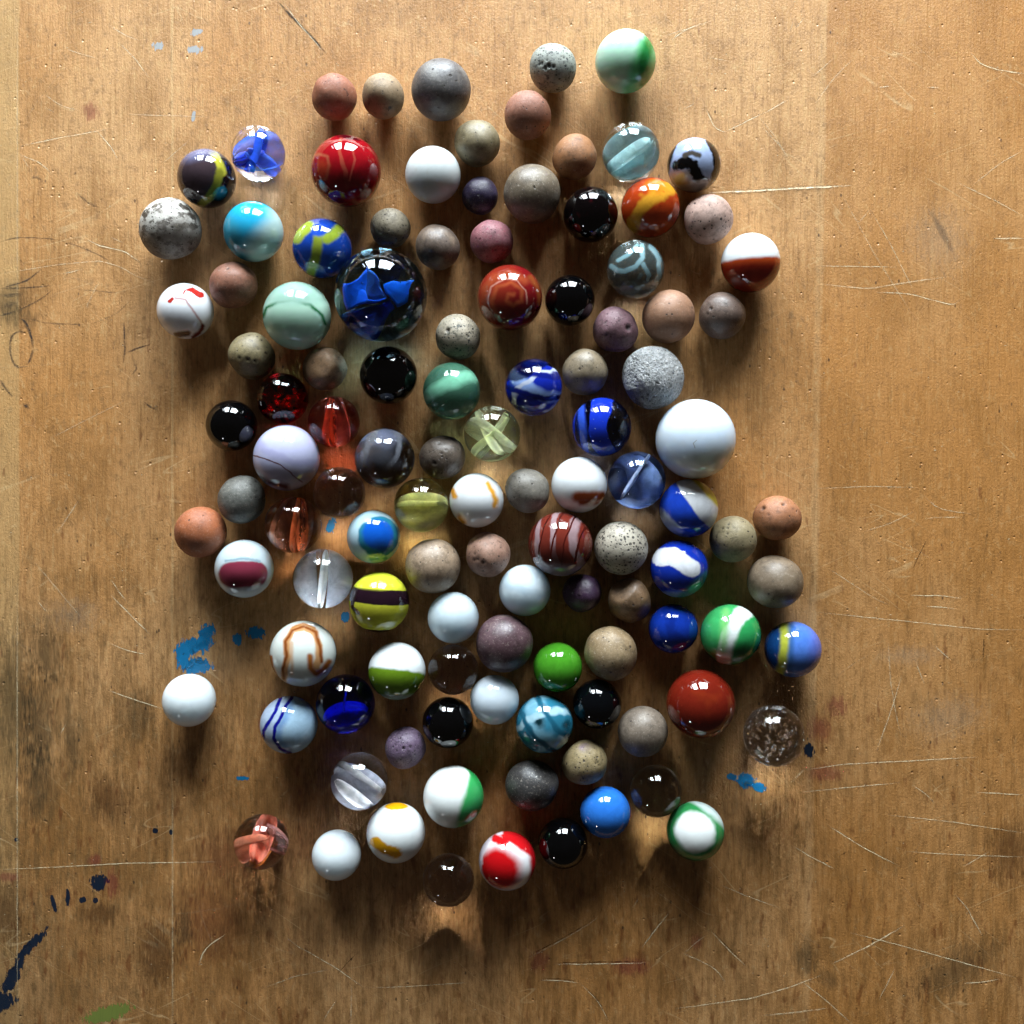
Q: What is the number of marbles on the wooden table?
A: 112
